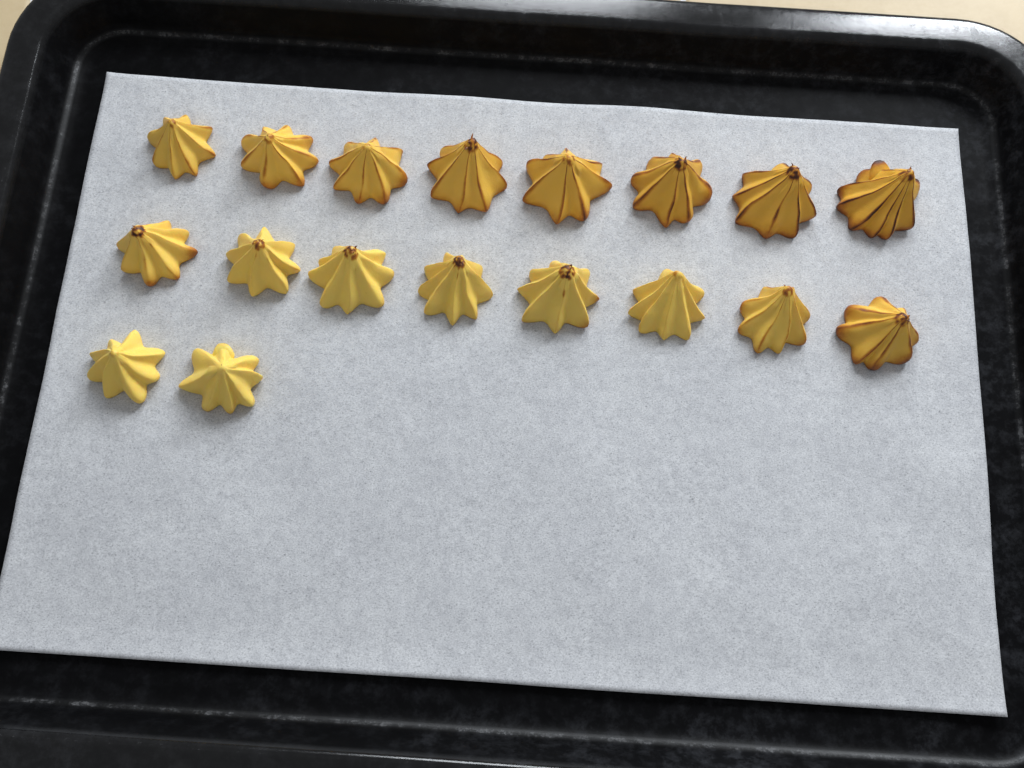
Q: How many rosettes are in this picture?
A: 18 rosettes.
